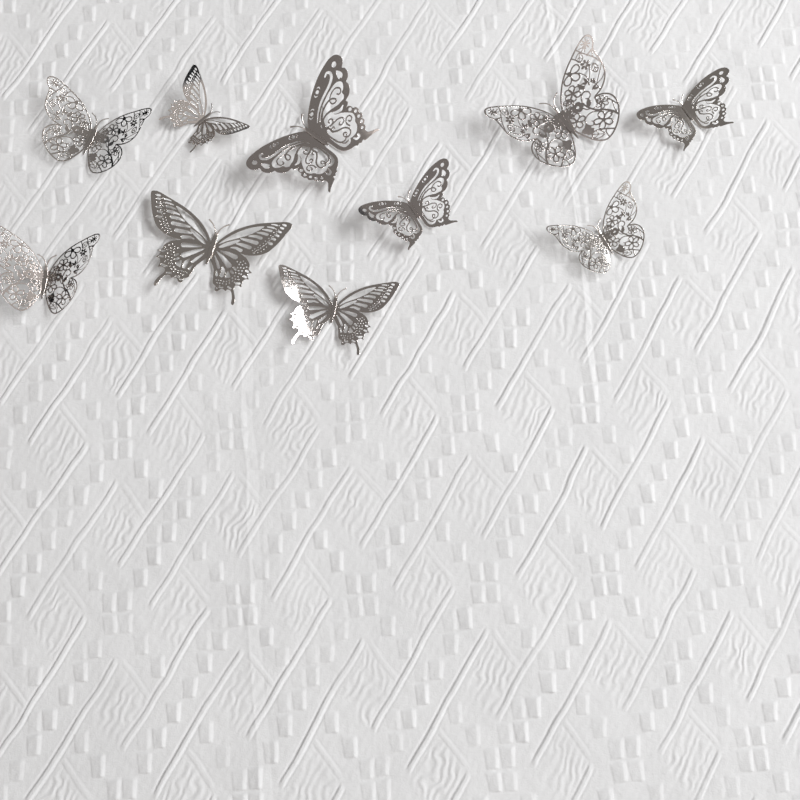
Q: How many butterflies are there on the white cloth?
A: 10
